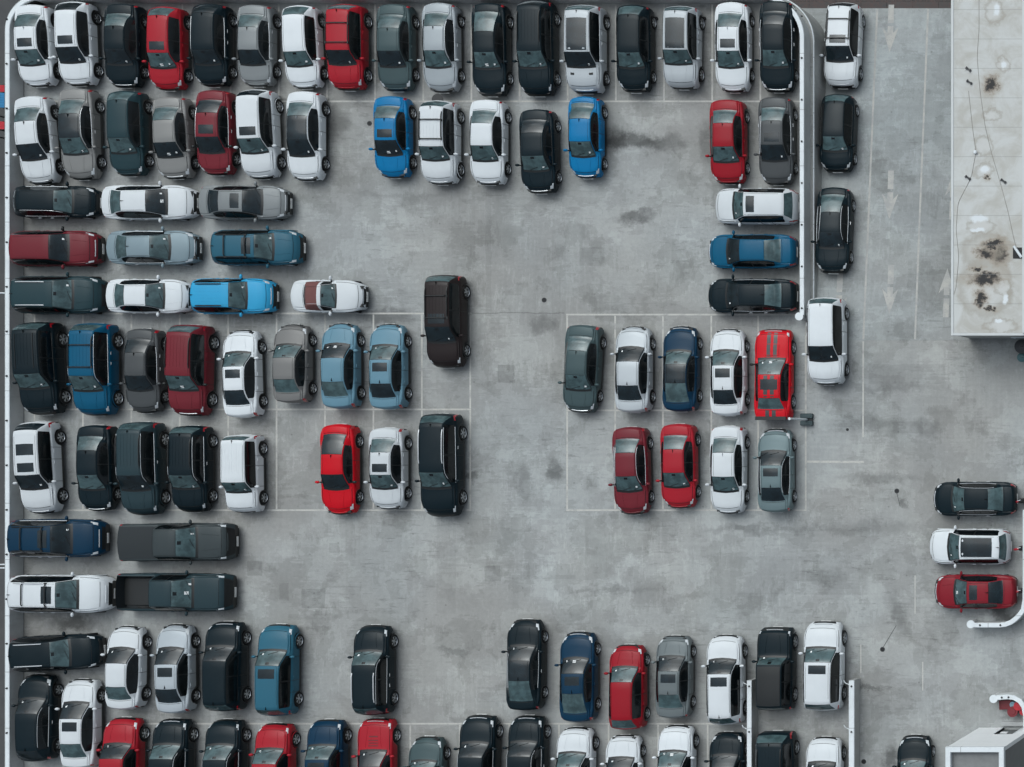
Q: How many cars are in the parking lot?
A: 112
